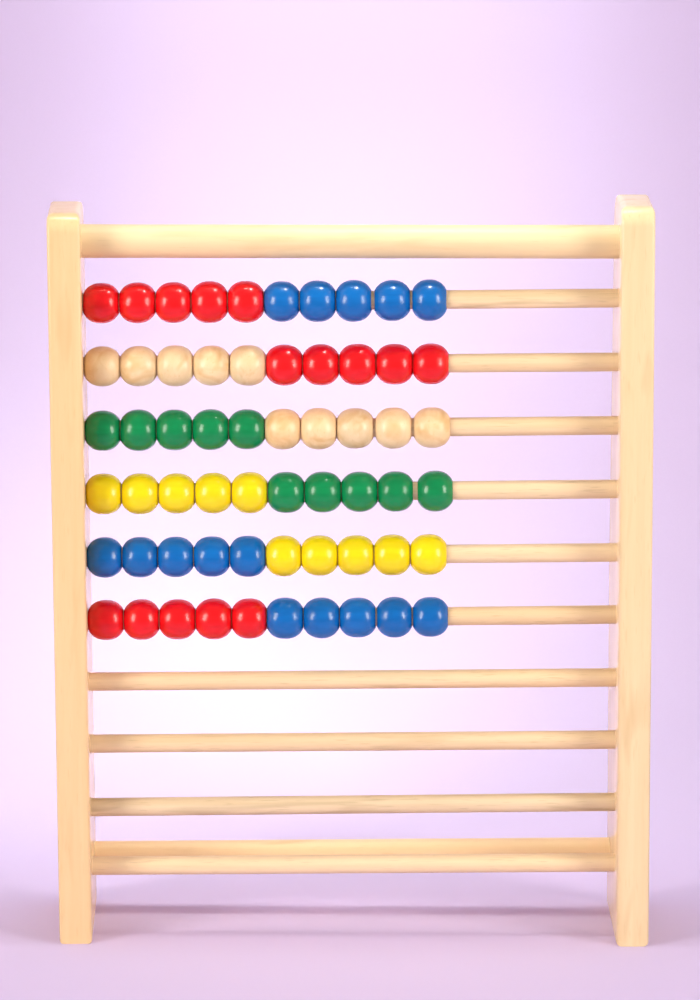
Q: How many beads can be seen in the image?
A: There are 60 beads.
